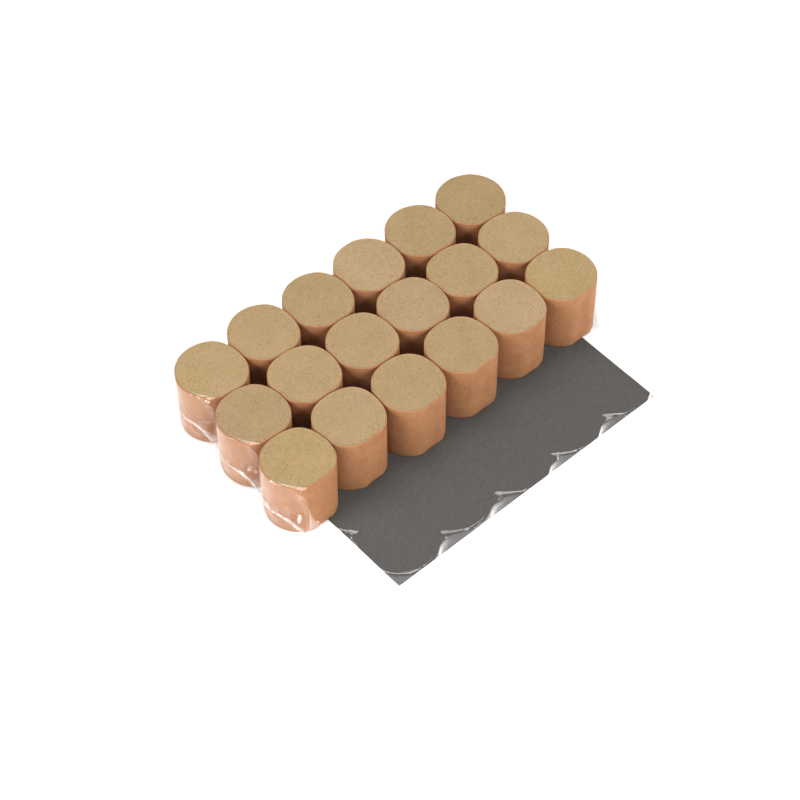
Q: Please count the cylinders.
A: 18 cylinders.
